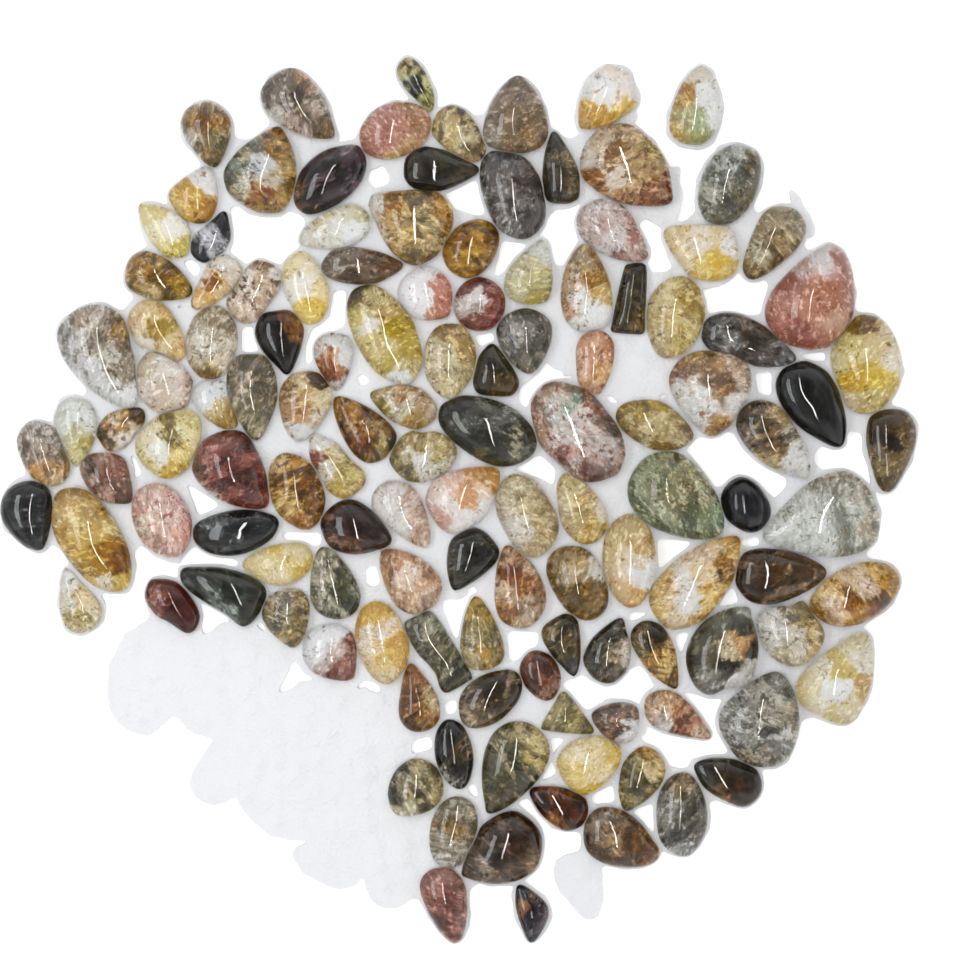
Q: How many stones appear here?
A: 126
